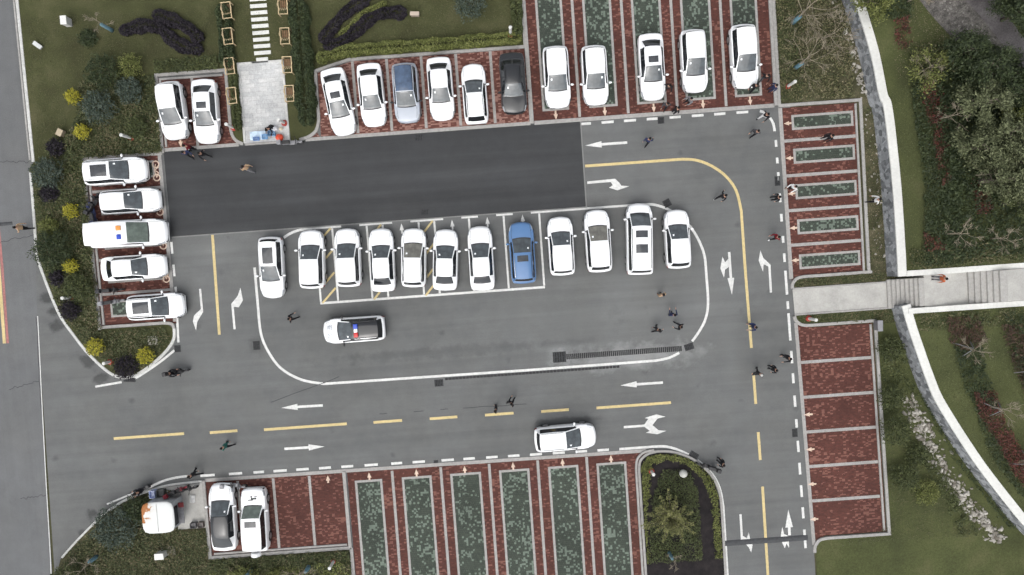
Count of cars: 34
